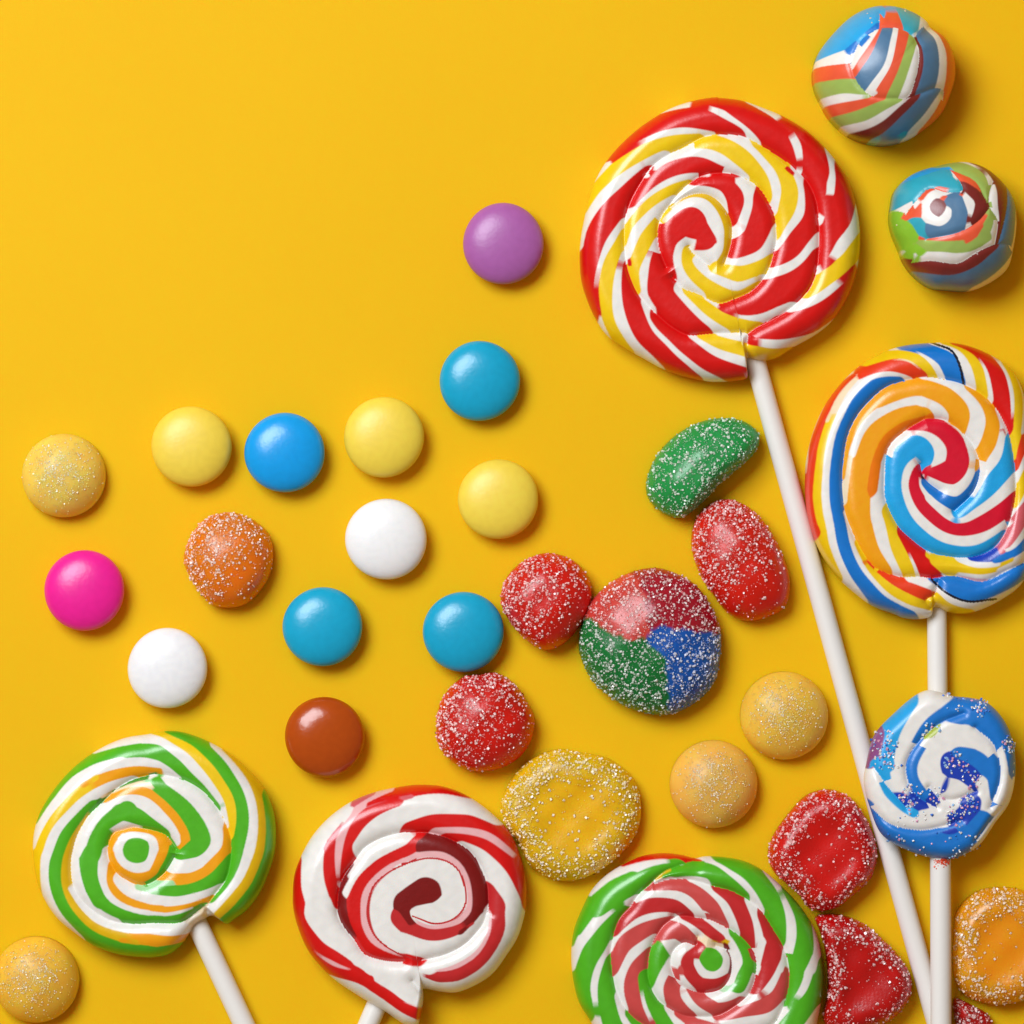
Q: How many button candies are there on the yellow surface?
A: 12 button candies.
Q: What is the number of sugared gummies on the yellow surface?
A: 15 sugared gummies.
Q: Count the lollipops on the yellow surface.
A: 6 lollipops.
